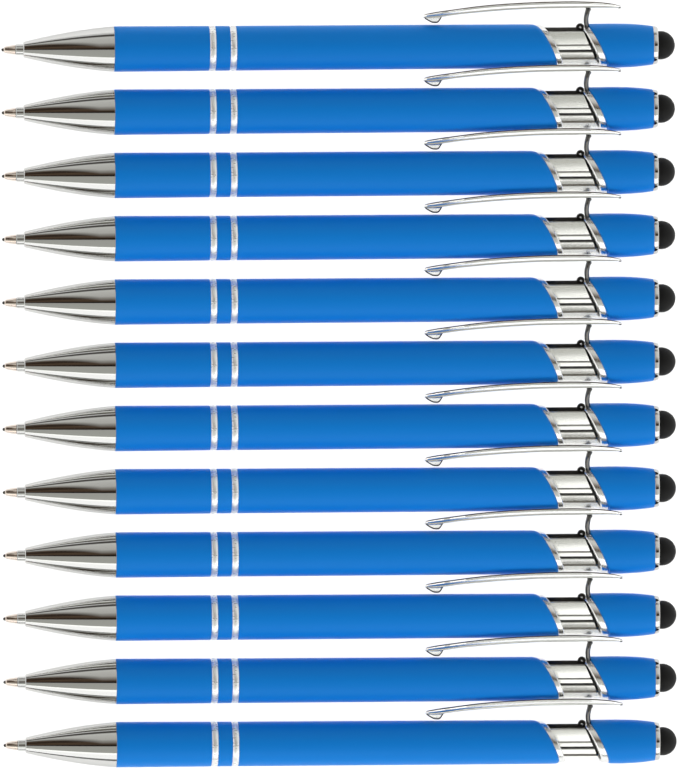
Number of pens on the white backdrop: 12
